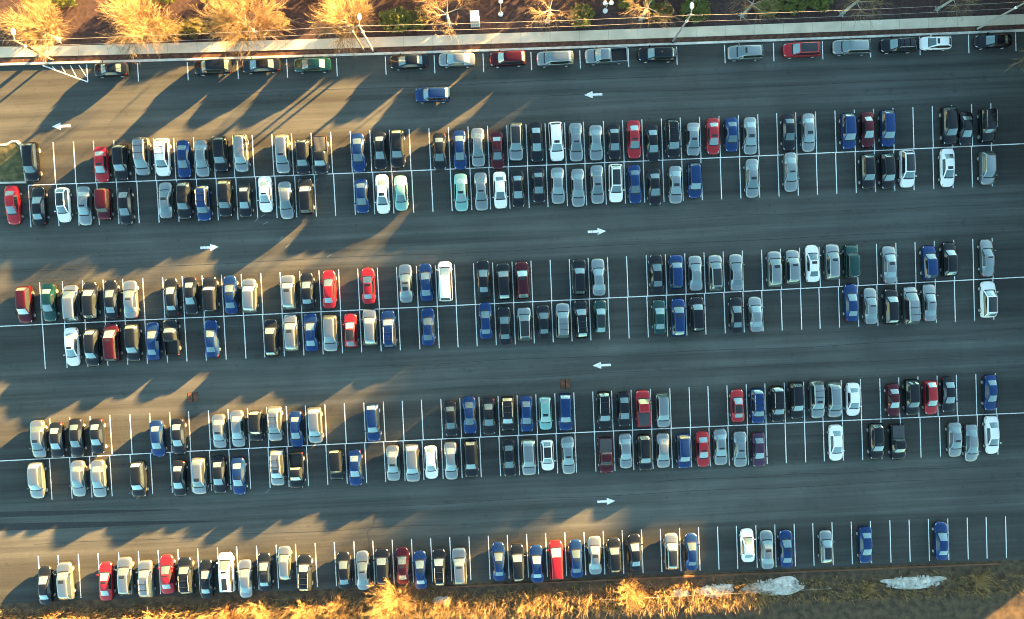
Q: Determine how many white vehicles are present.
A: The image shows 21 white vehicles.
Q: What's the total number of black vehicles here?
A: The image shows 90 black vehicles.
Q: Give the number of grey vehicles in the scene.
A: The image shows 85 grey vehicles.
